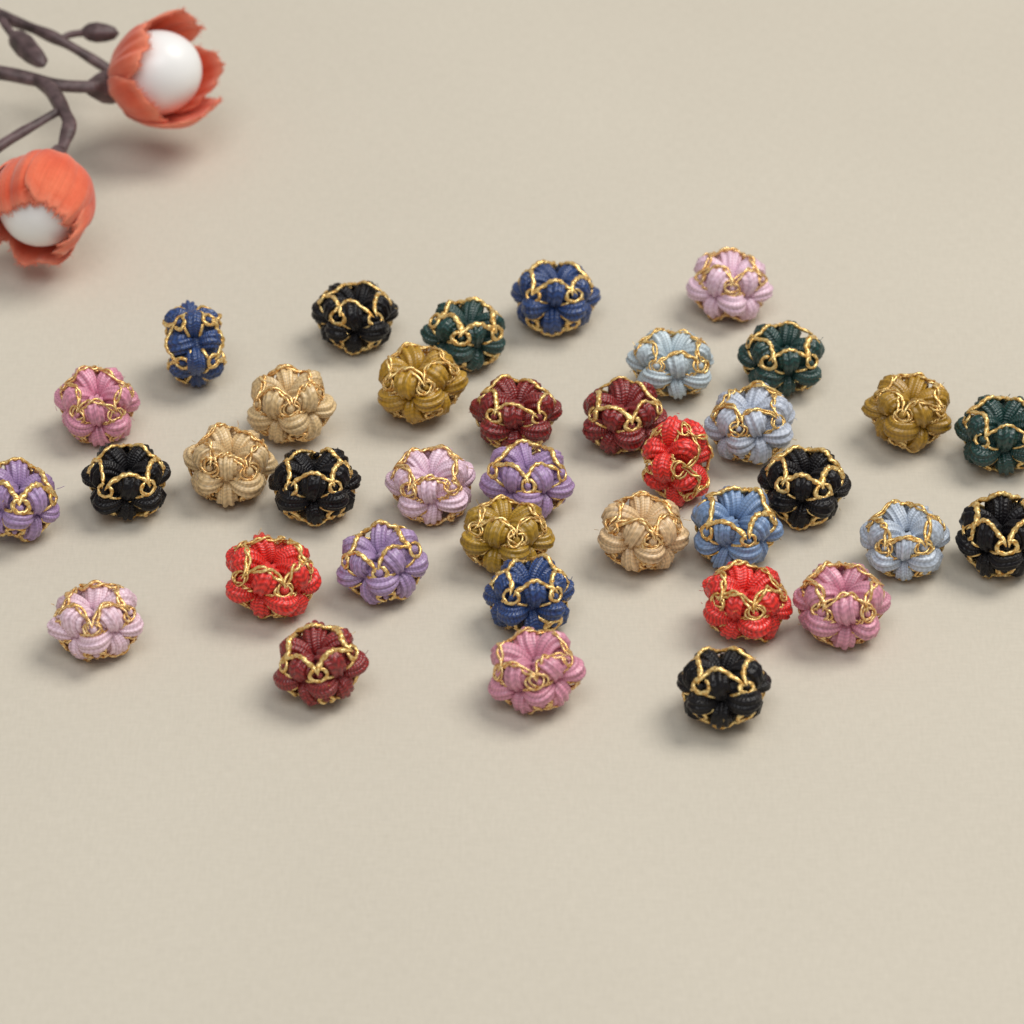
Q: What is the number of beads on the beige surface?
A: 37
